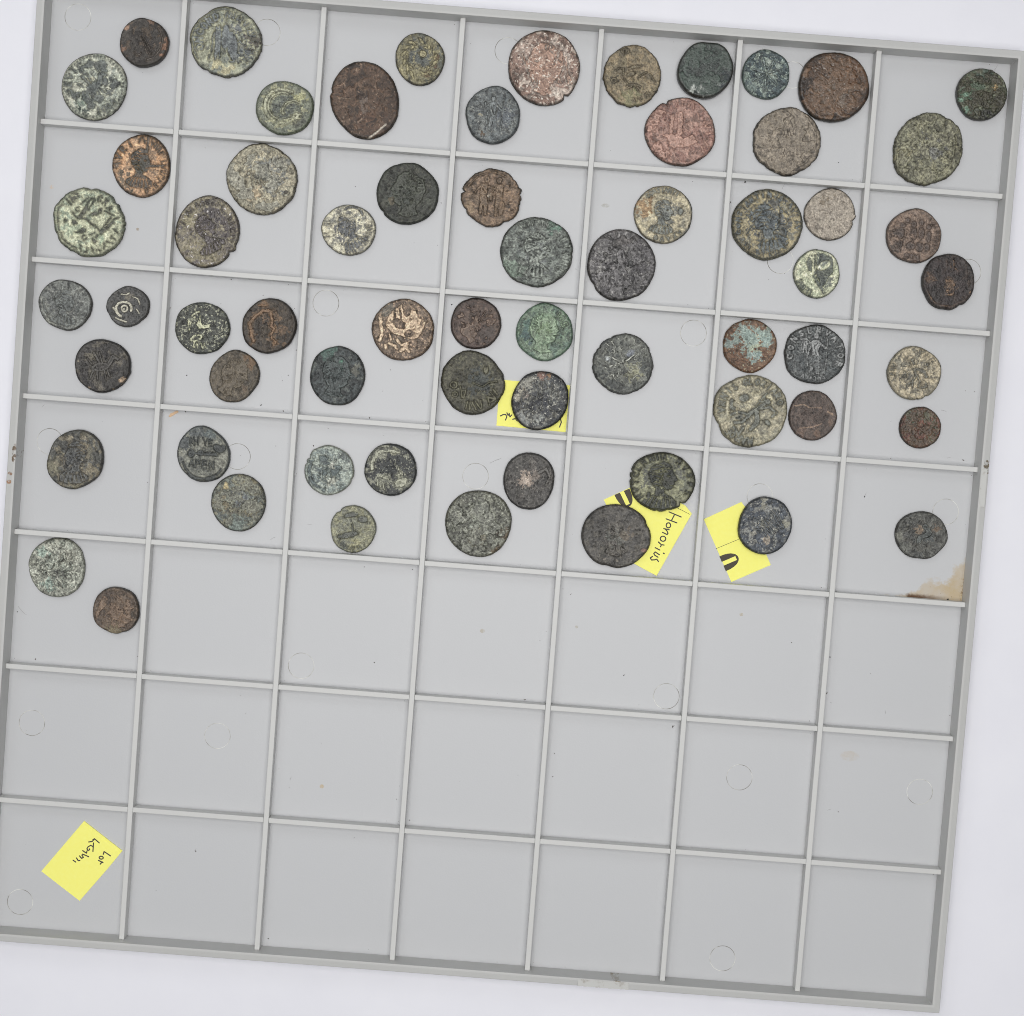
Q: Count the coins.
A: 64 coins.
